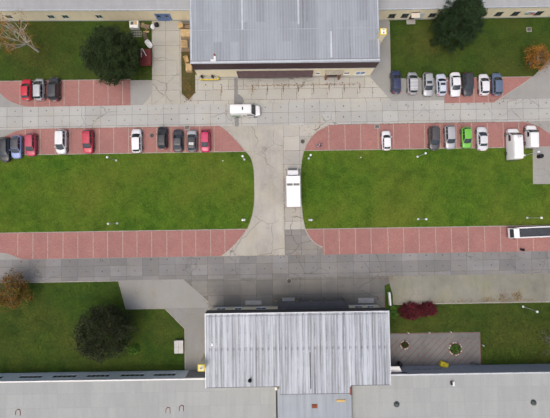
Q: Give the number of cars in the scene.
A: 26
